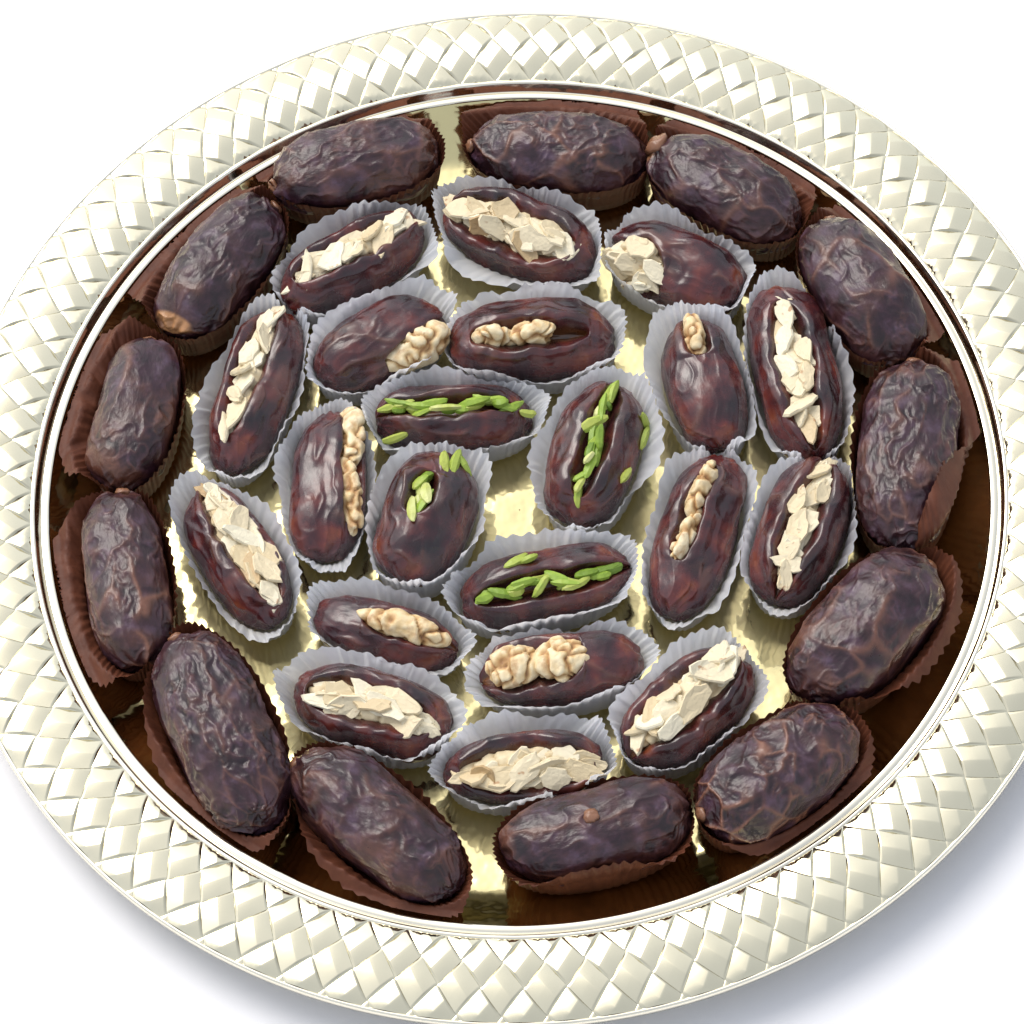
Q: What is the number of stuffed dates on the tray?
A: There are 21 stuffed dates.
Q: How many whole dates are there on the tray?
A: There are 13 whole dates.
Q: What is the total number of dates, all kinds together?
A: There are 34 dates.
